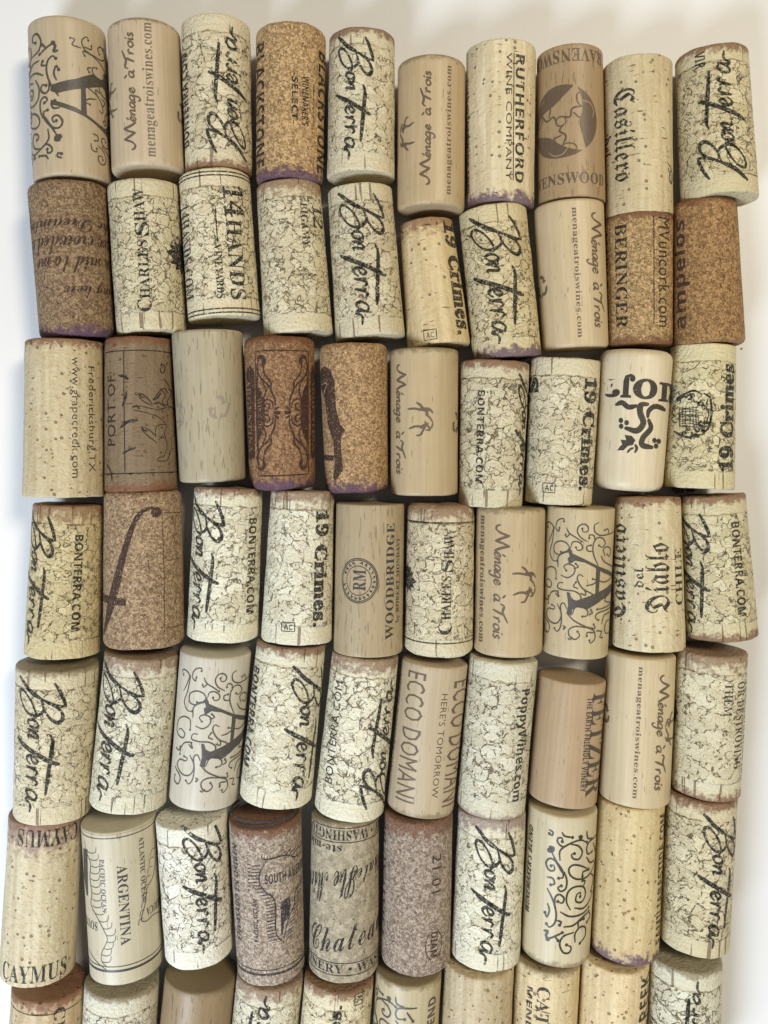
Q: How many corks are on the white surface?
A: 70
